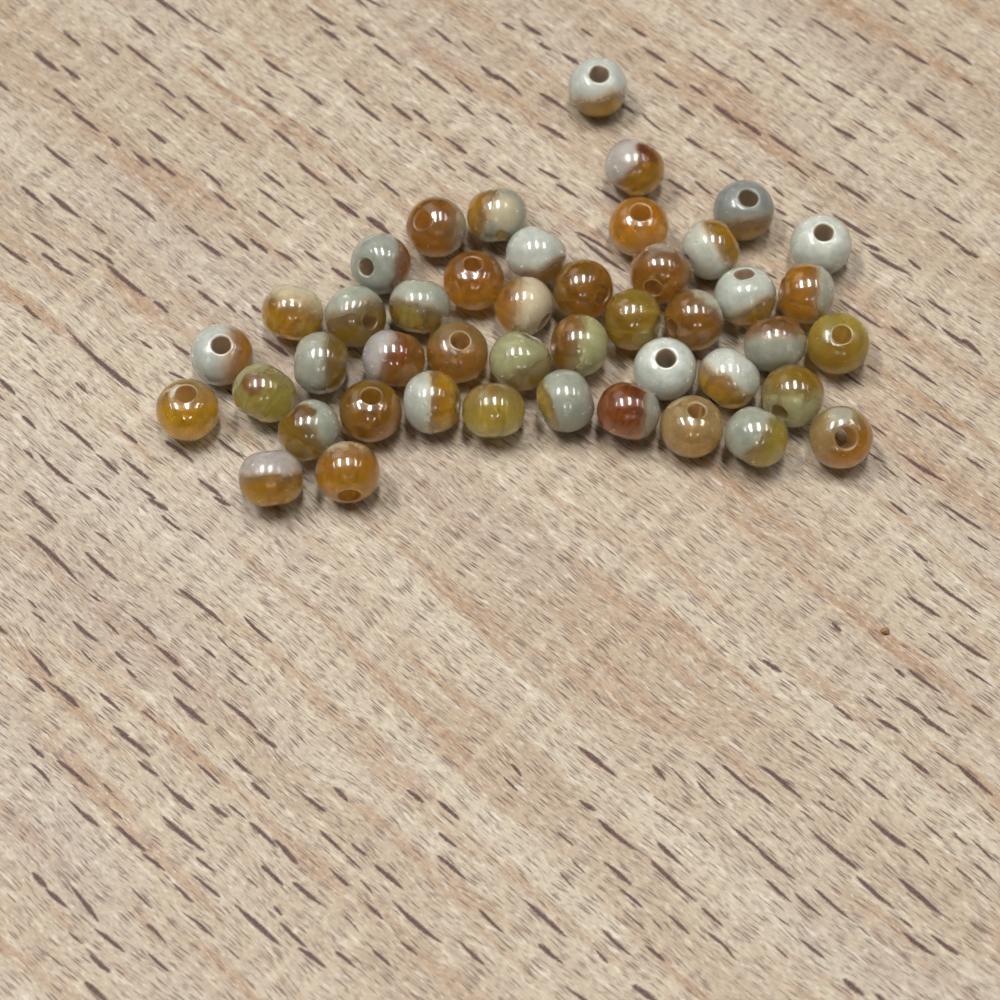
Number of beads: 45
